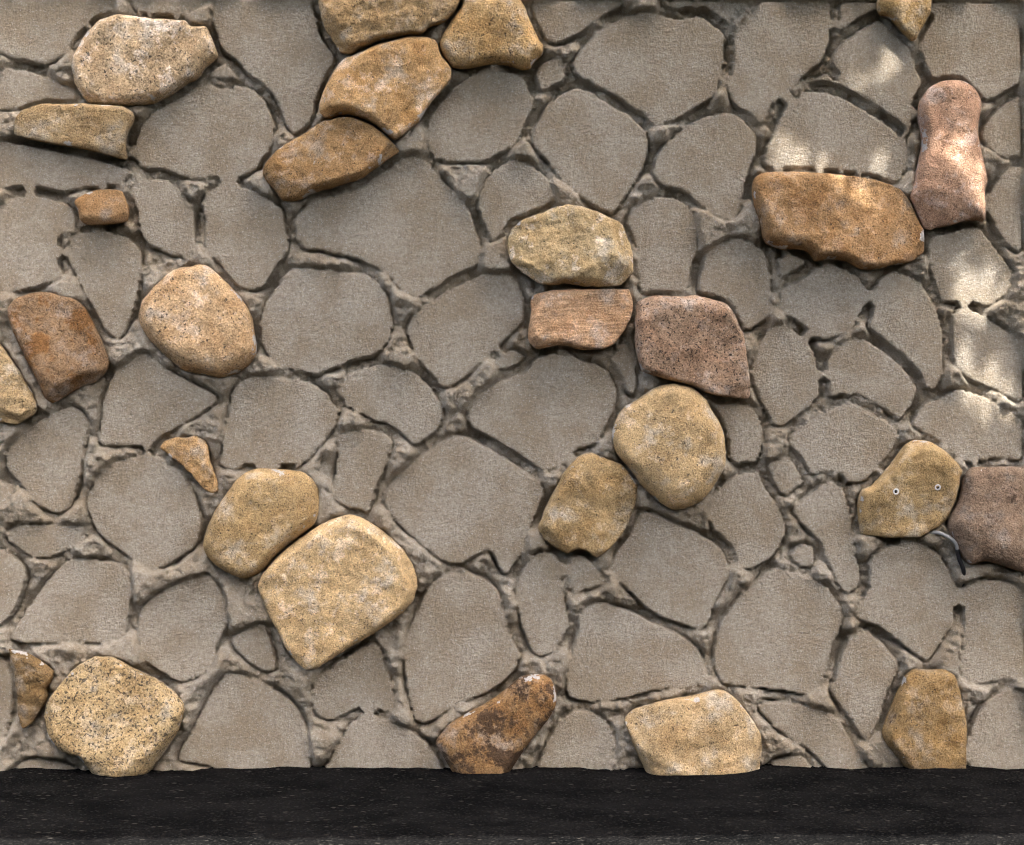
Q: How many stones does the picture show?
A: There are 28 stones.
